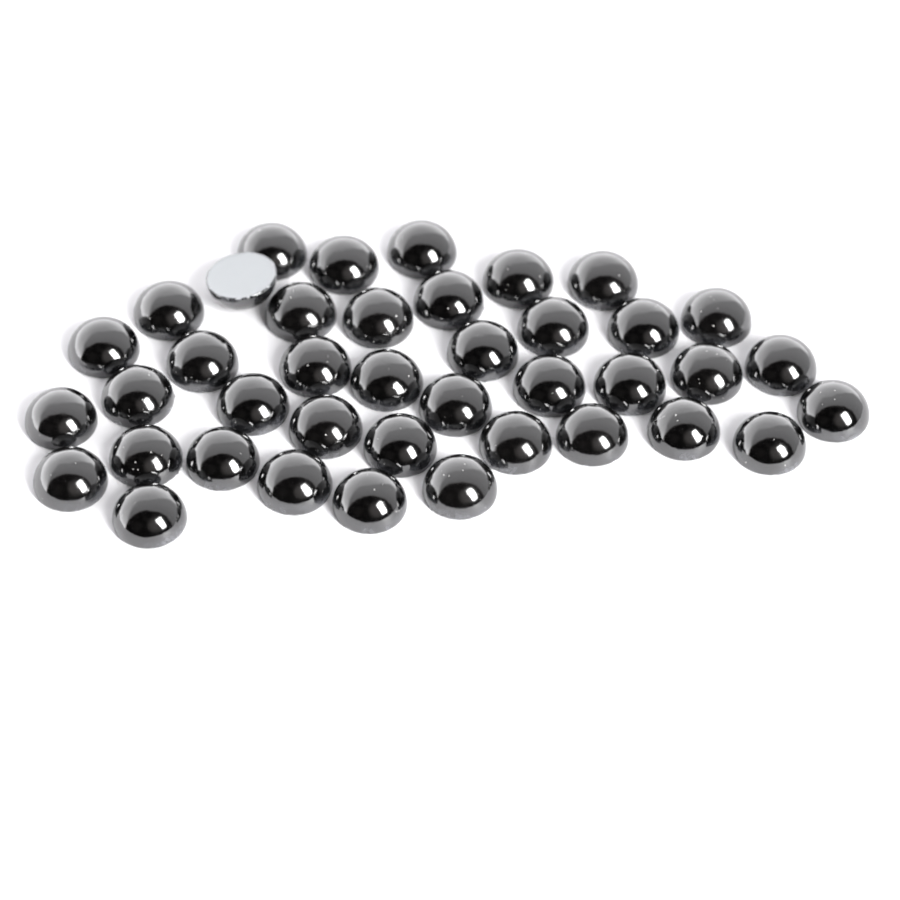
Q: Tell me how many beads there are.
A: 40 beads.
